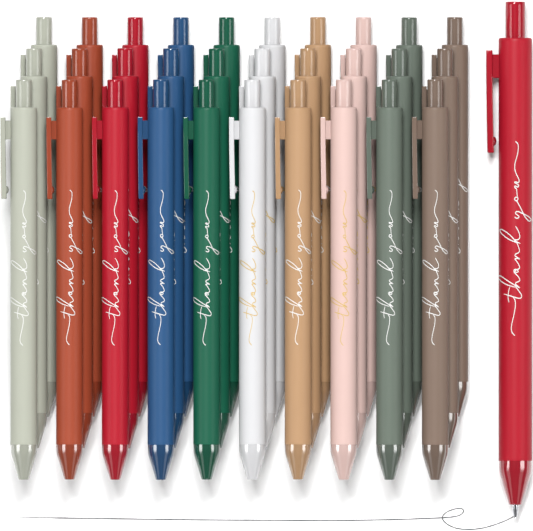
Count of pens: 31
